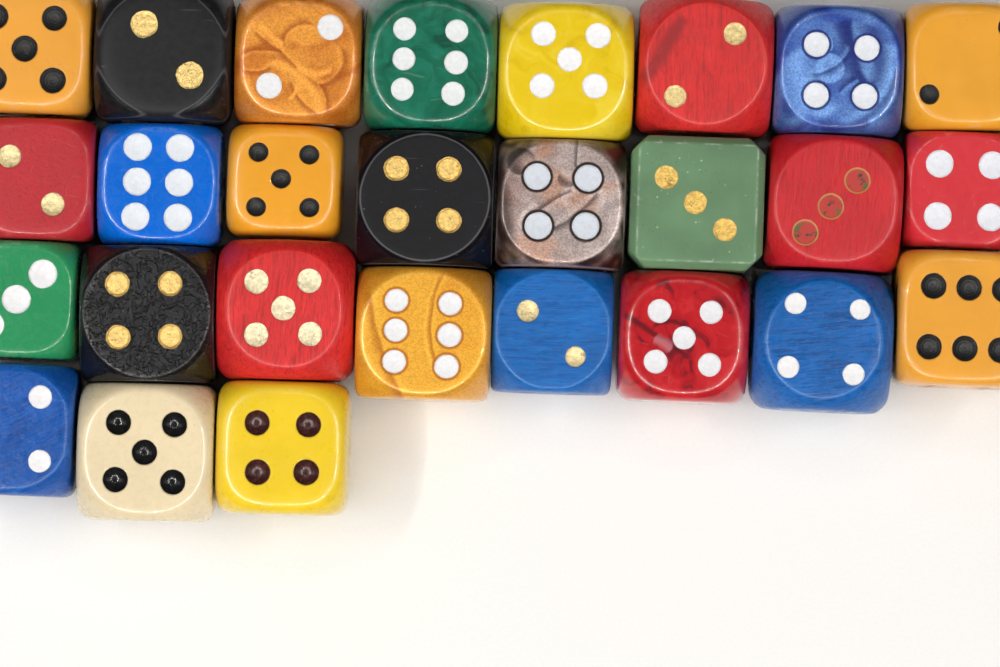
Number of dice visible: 27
